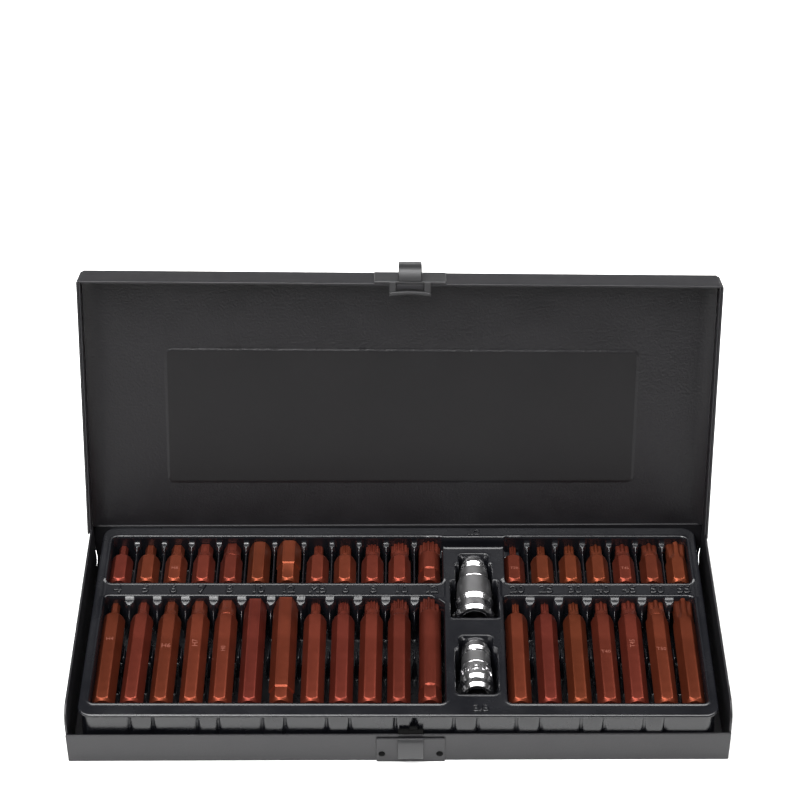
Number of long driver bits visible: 19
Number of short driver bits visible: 19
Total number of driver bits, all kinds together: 38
